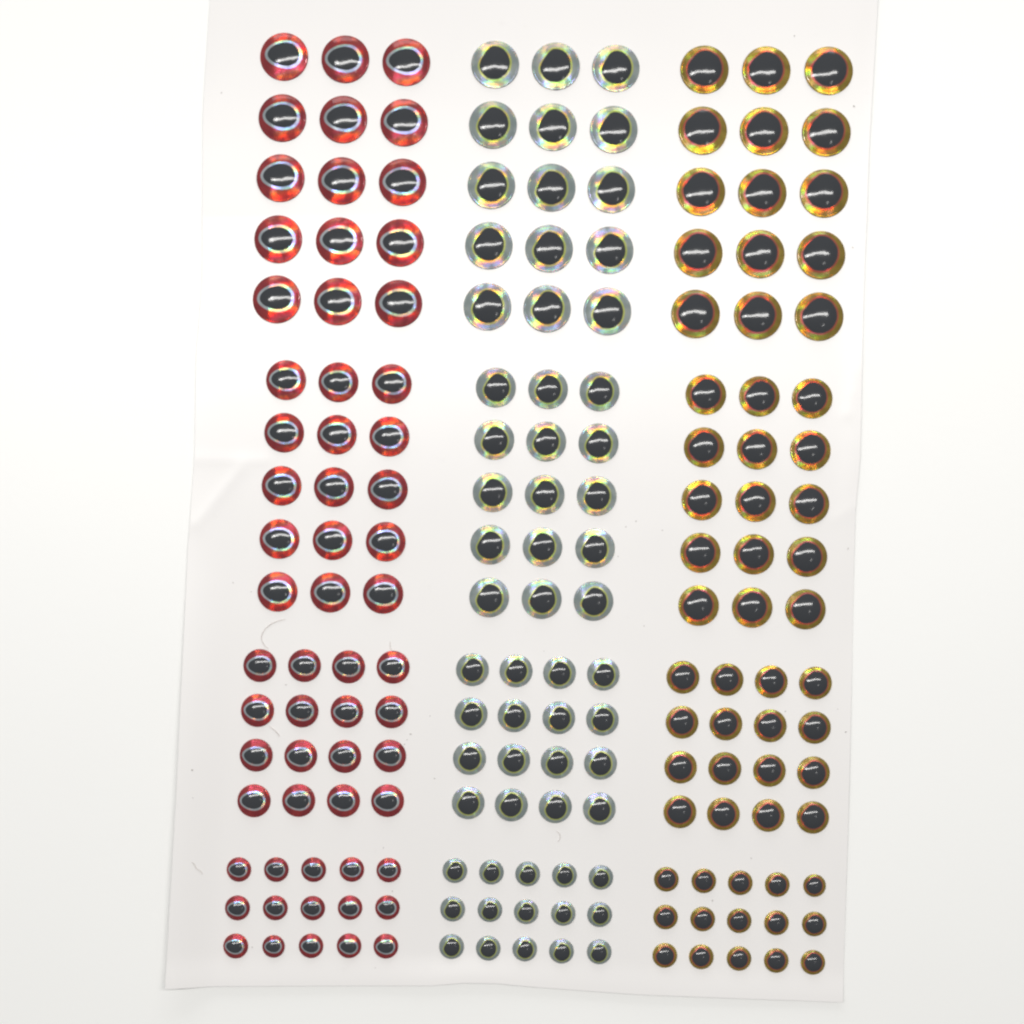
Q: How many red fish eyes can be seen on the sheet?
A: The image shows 61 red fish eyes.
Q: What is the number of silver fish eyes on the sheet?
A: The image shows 61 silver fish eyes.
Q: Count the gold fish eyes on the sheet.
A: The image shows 61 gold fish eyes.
